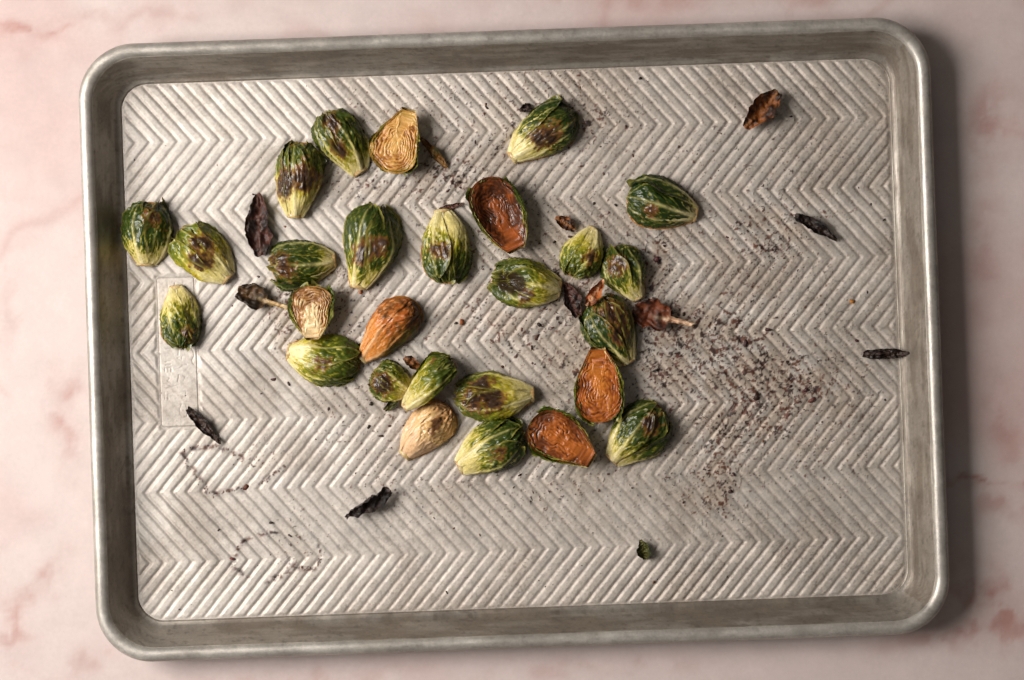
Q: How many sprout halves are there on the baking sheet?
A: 27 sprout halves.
